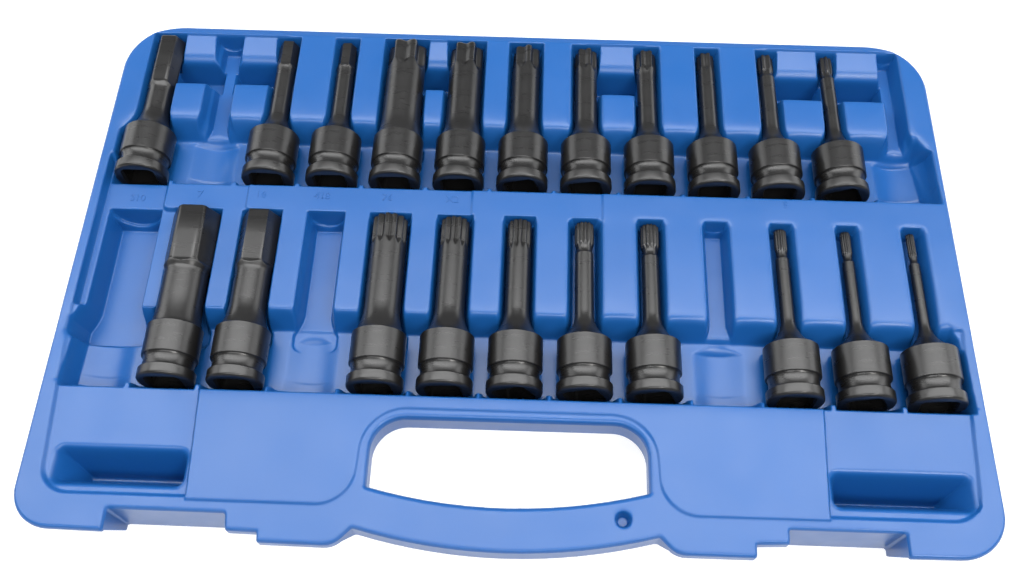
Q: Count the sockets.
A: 21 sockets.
